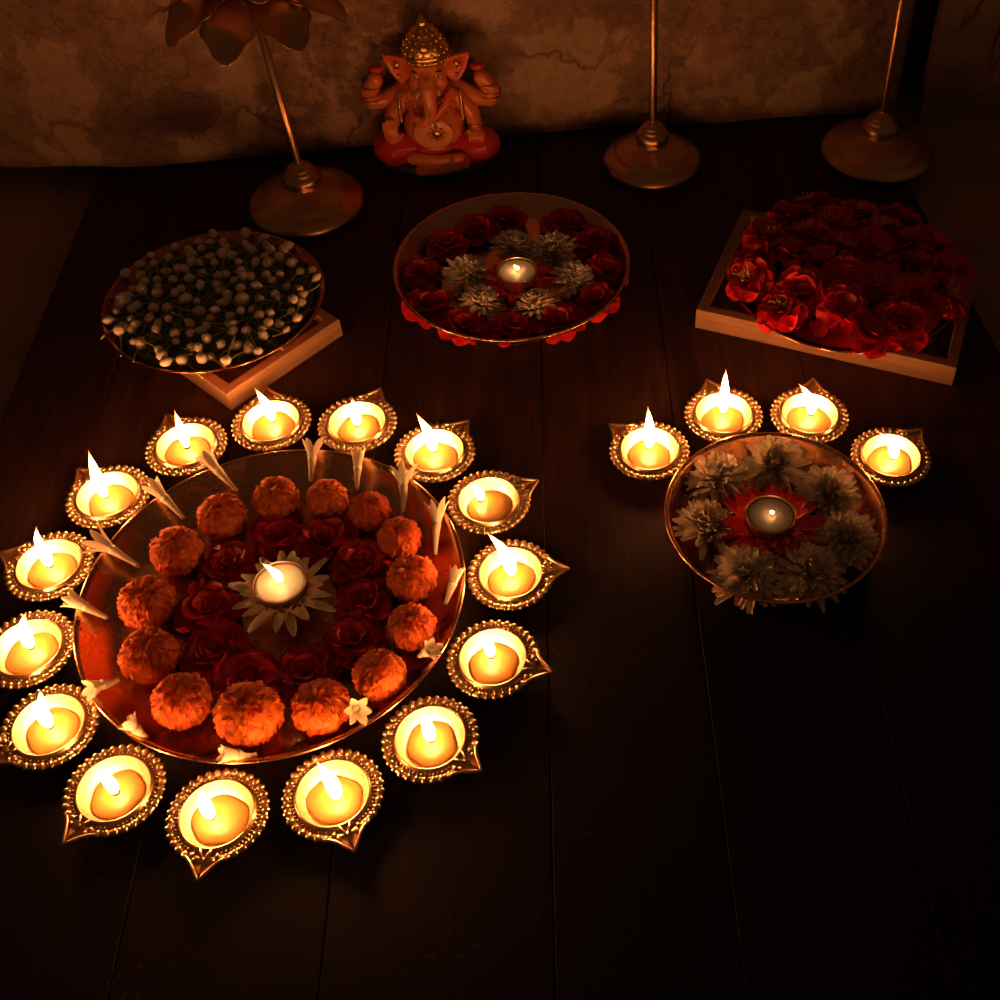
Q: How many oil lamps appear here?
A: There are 19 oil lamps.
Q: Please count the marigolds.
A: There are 14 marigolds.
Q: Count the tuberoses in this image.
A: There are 14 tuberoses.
